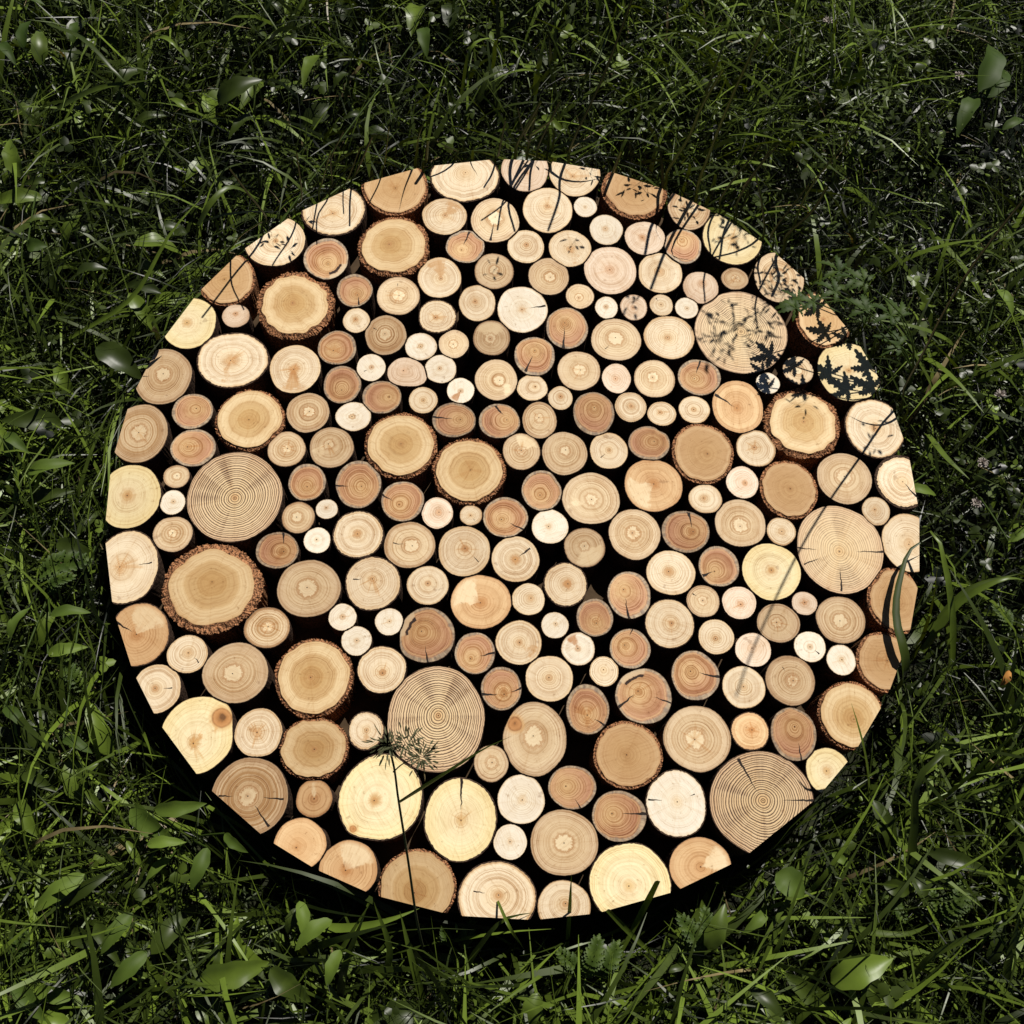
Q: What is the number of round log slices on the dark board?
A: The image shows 180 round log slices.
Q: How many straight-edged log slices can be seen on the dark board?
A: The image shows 37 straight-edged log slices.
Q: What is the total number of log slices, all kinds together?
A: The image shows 217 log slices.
